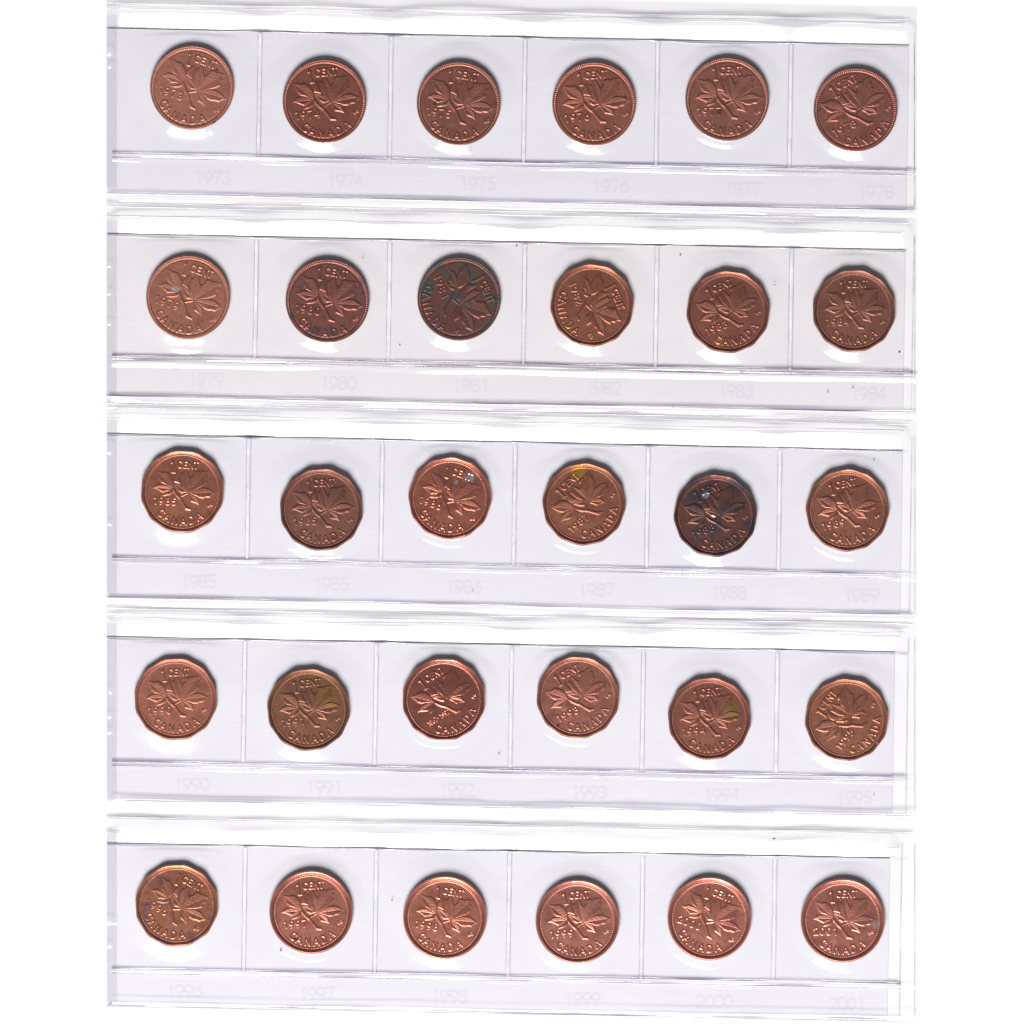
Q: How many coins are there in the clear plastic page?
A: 30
